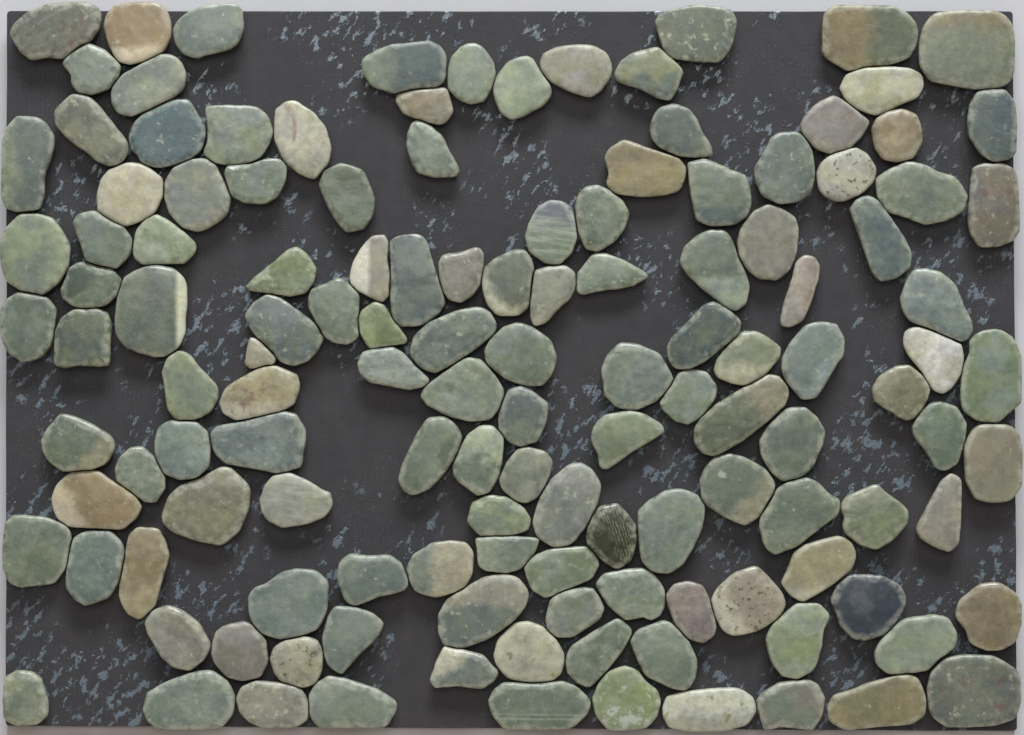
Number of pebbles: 134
